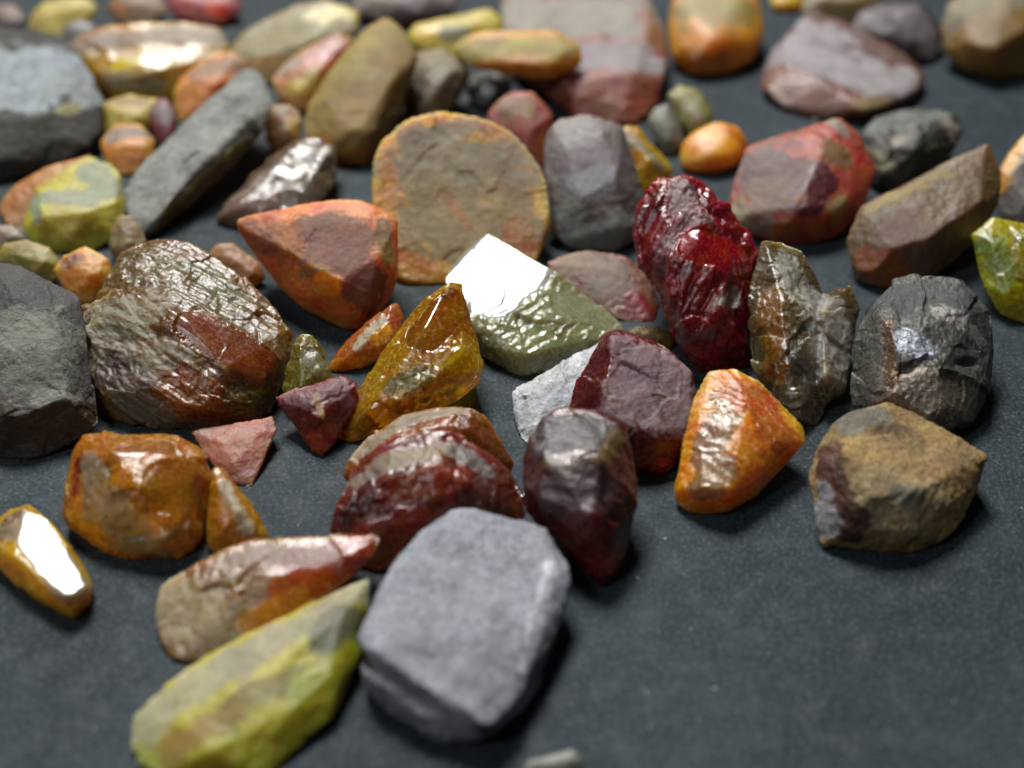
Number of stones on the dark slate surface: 76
